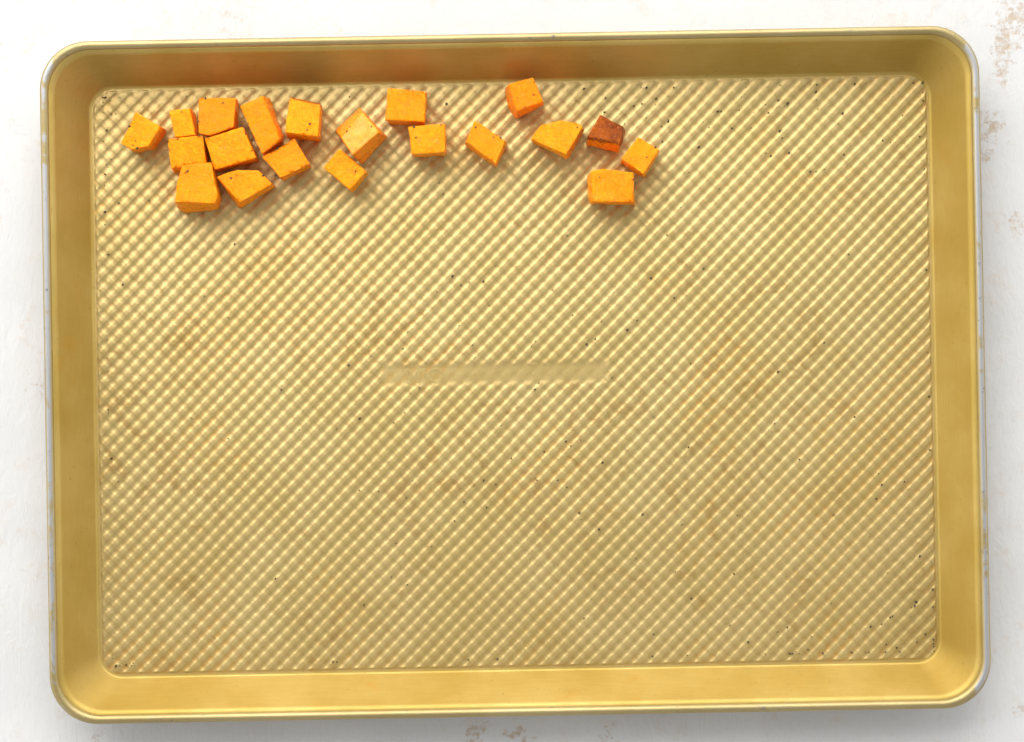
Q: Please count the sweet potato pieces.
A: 20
